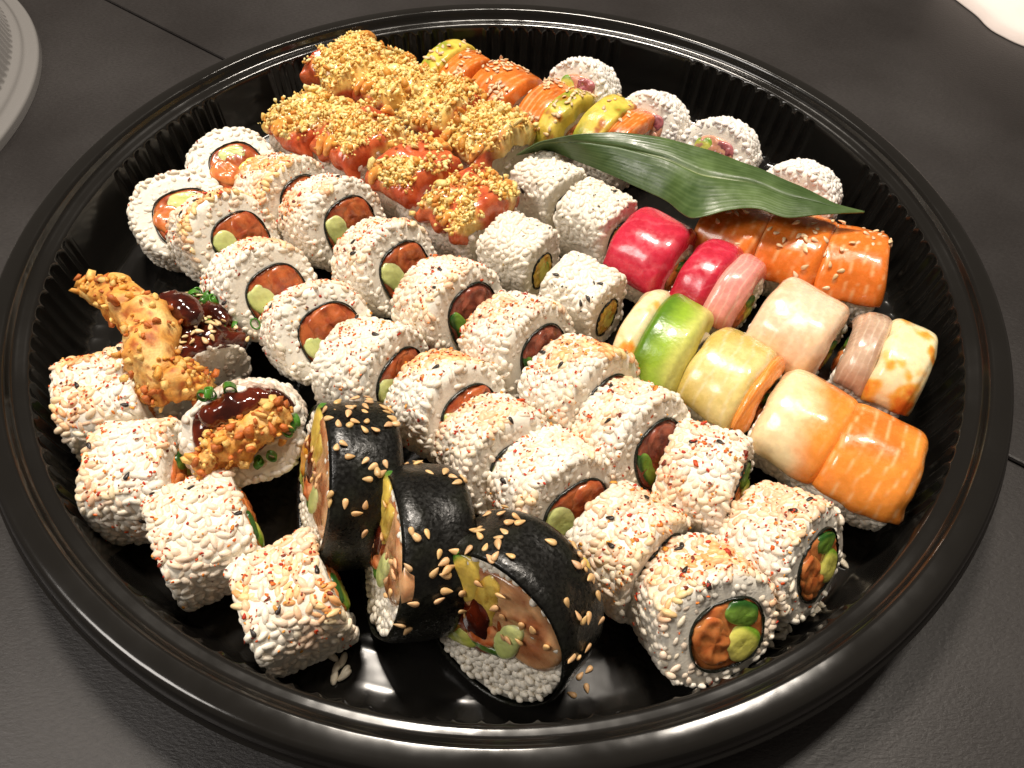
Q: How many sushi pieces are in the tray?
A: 60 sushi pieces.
